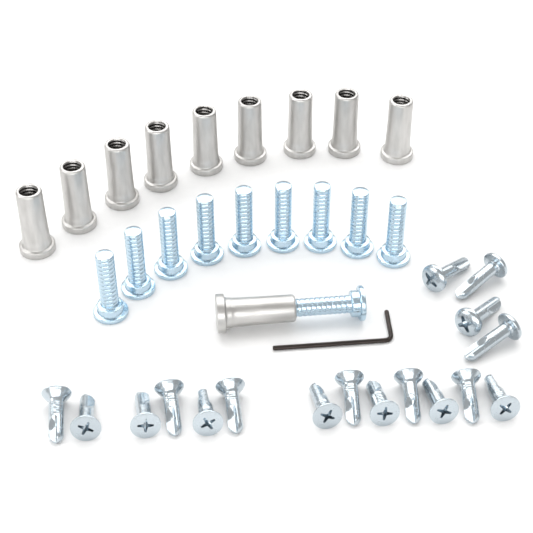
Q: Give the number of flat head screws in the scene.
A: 13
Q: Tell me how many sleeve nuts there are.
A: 10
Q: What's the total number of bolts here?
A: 10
